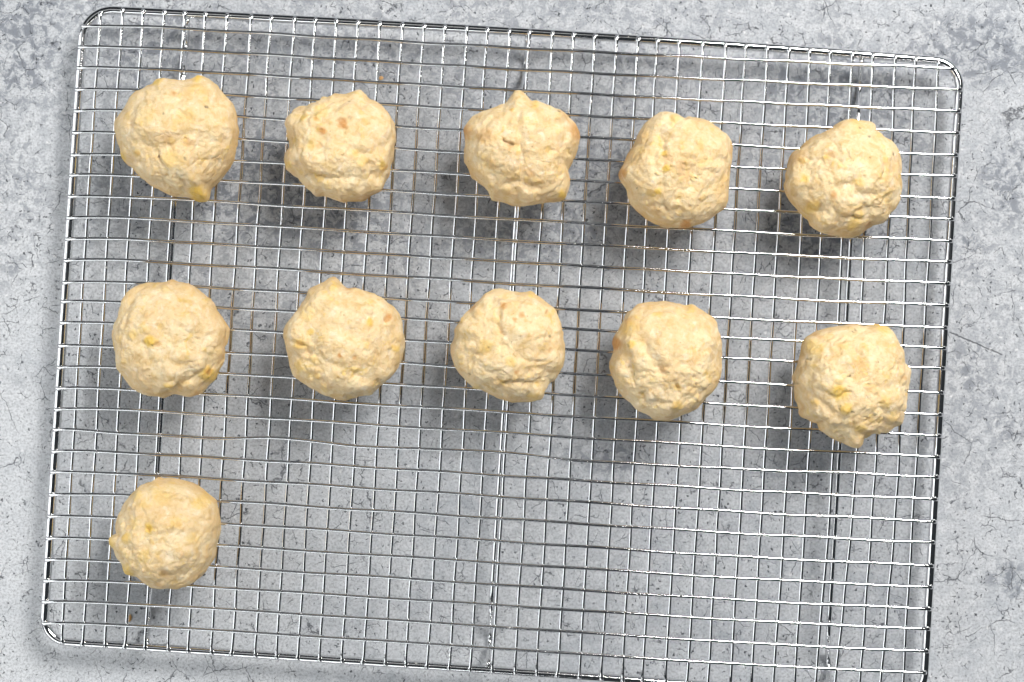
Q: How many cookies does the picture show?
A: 11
